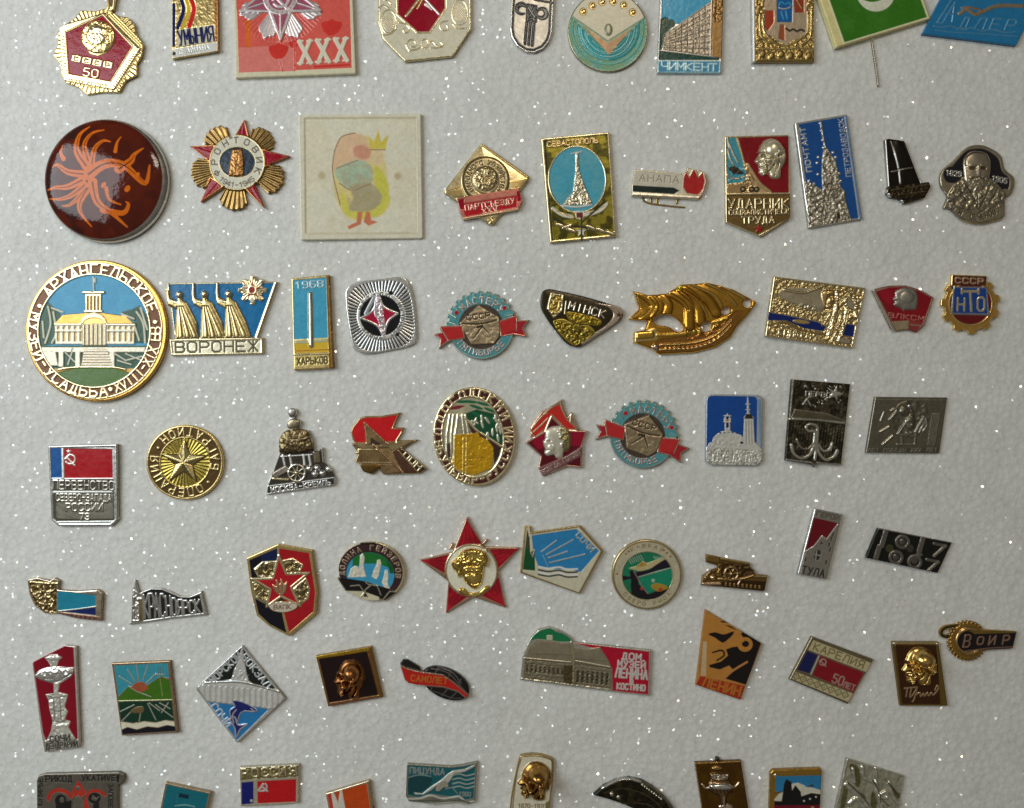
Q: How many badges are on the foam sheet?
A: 70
